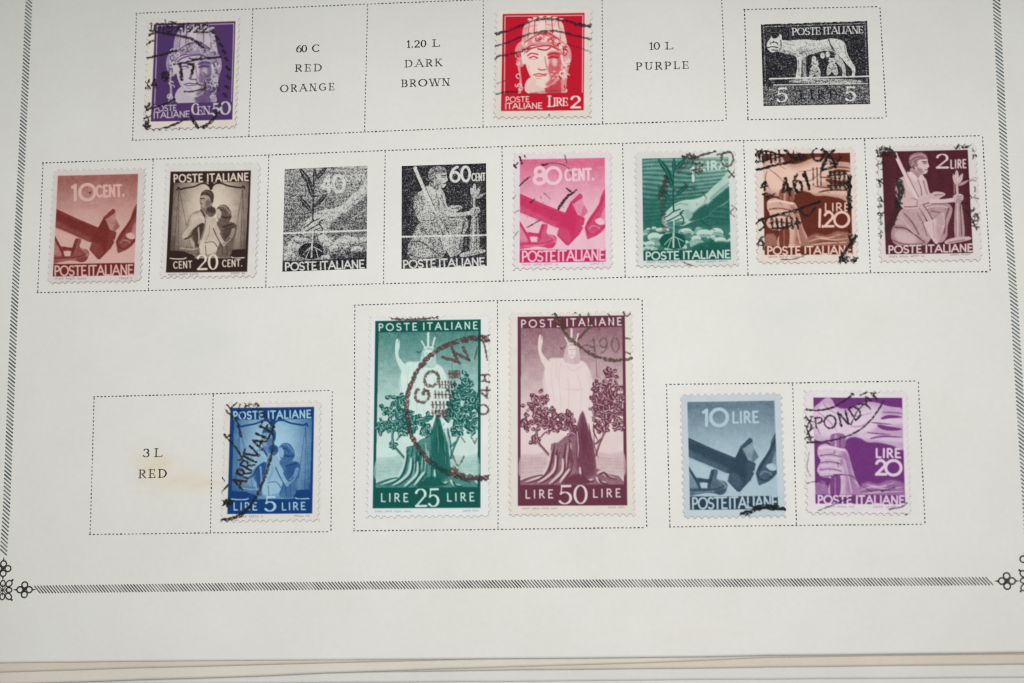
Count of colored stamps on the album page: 13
